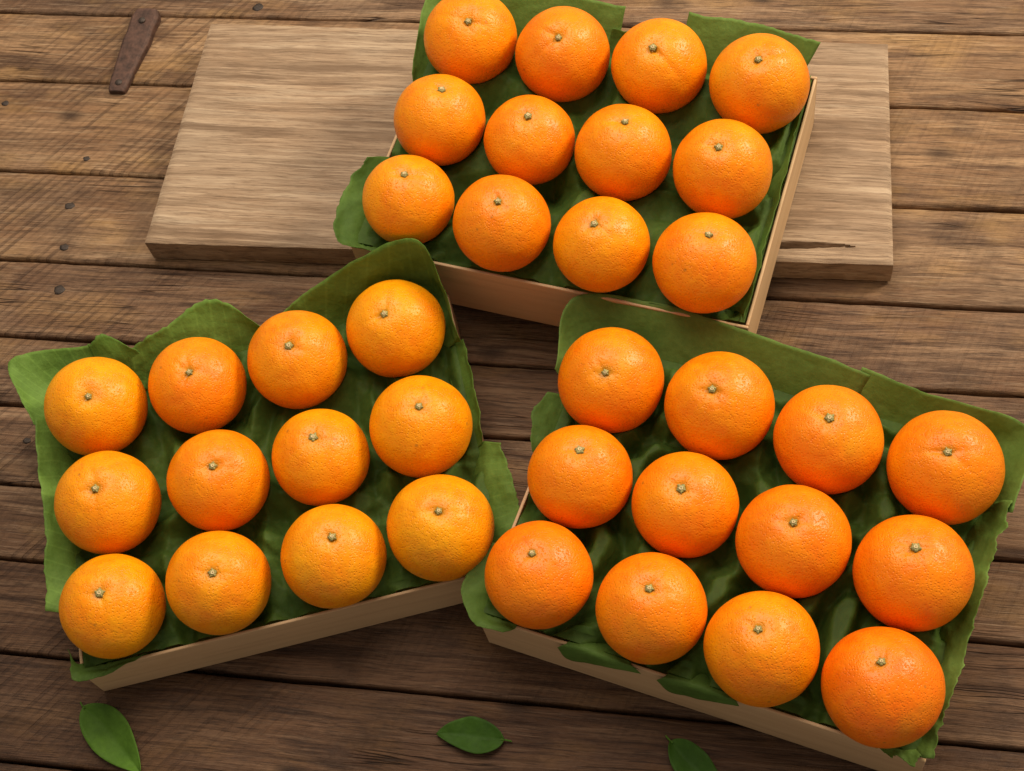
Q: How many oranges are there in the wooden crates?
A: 36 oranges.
